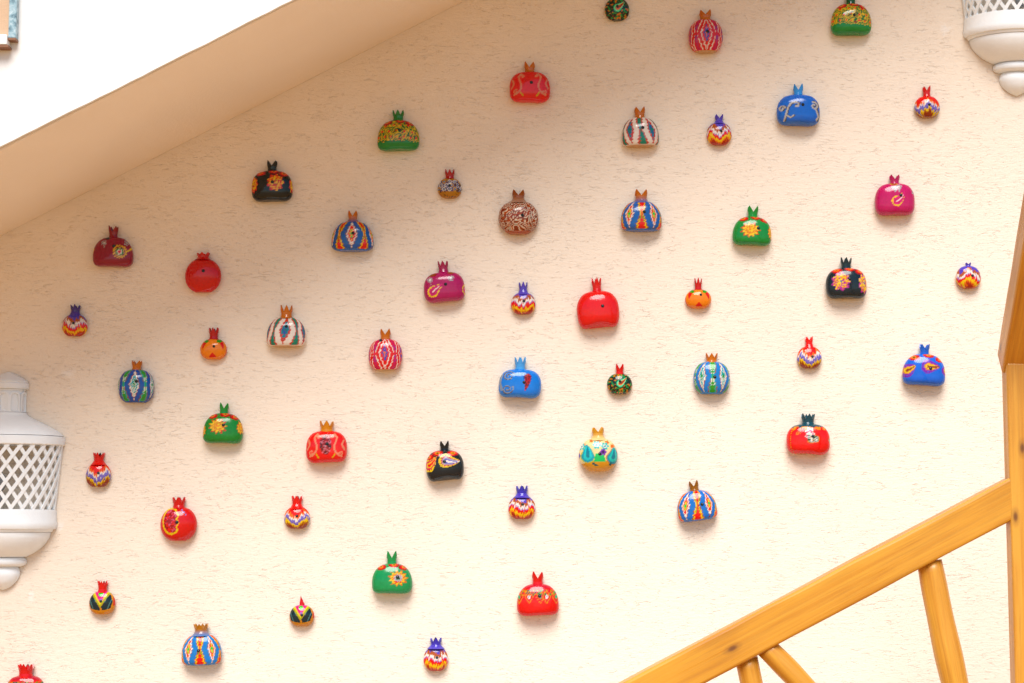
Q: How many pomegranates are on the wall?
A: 51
